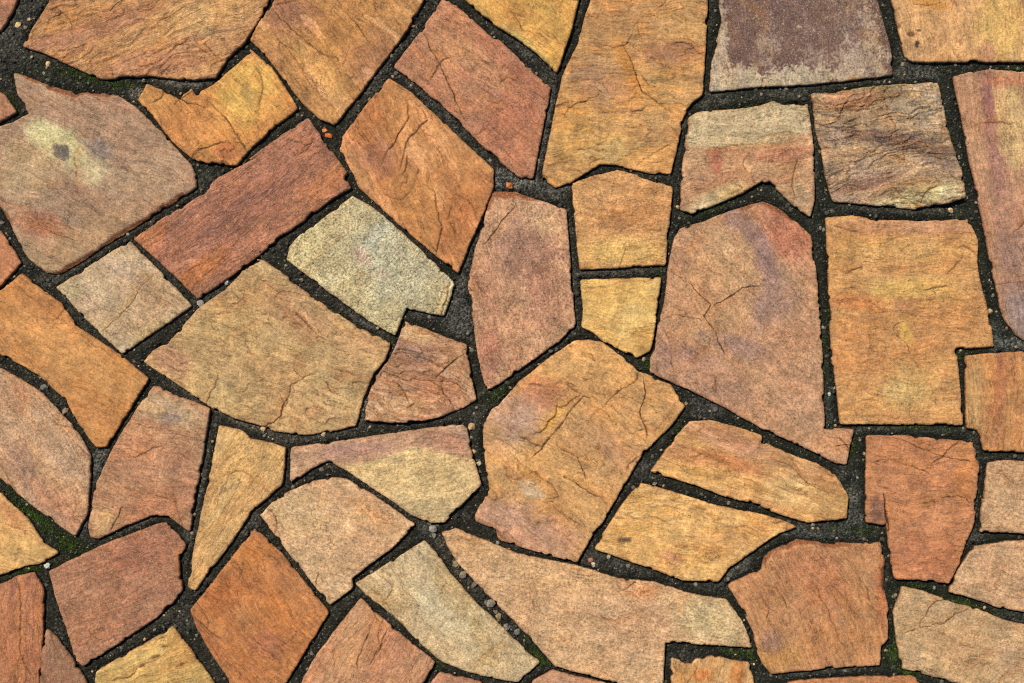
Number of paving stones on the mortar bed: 54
